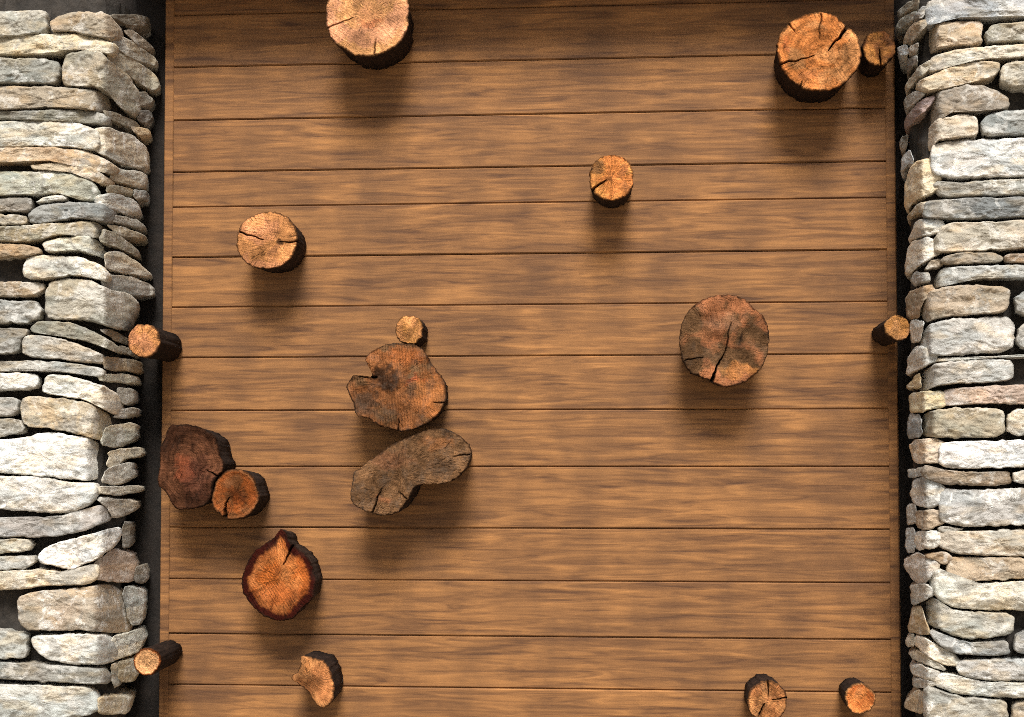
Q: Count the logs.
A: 18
